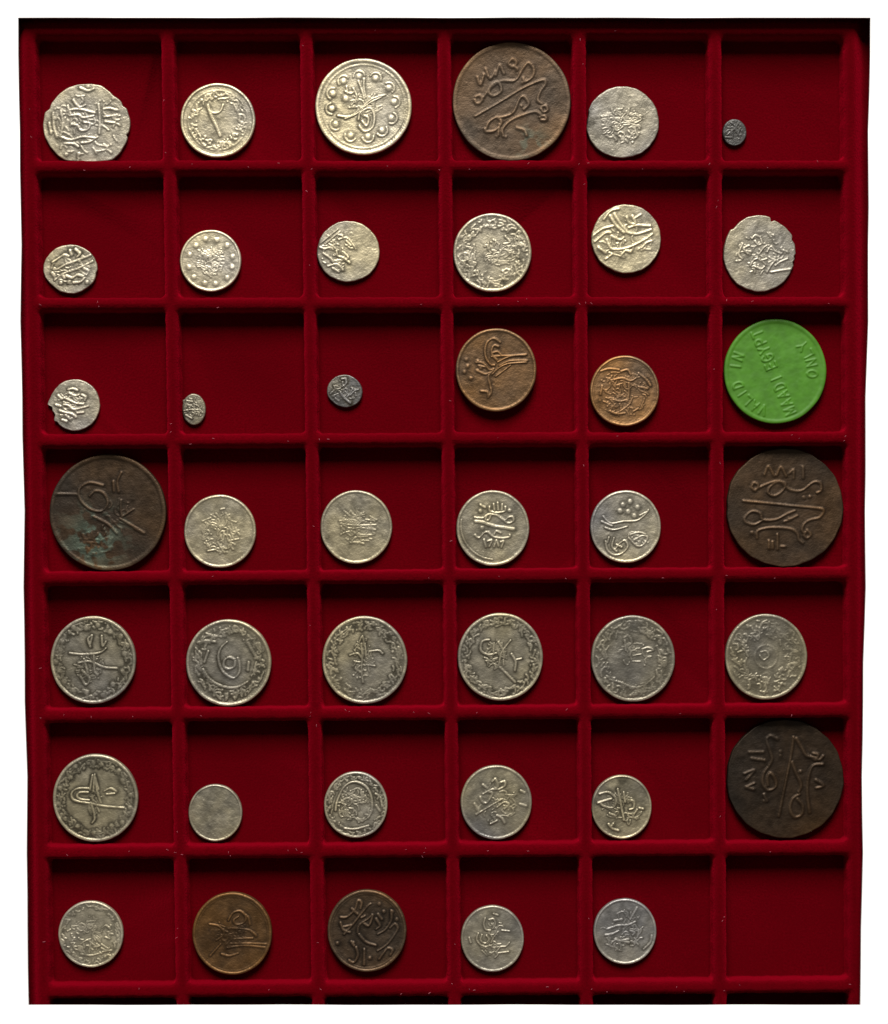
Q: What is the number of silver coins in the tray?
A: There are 32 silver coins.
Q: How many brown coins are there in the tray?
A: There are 8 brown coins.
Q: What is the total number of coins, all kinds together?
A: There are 40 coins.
